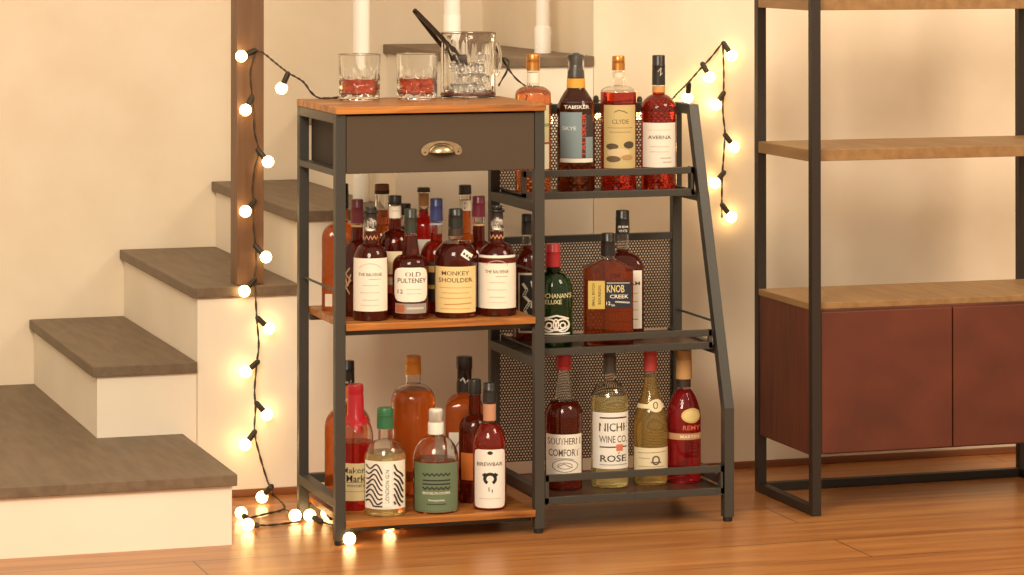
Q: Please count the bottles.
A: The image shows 33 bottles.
